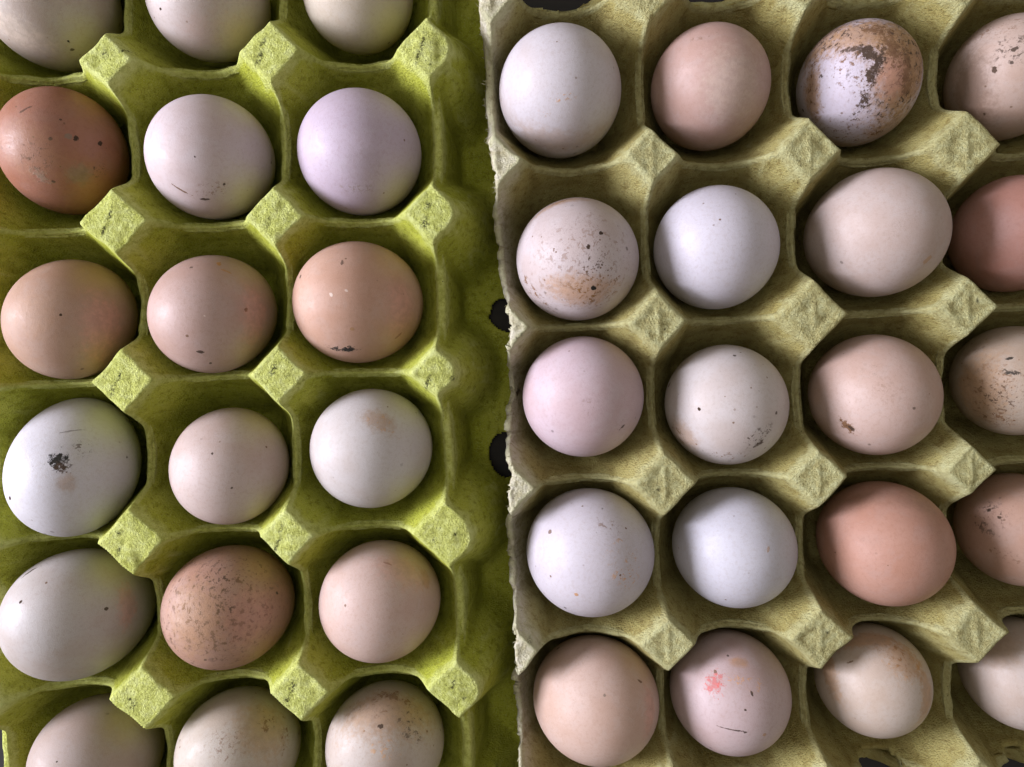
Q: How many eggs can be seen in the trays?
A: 38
